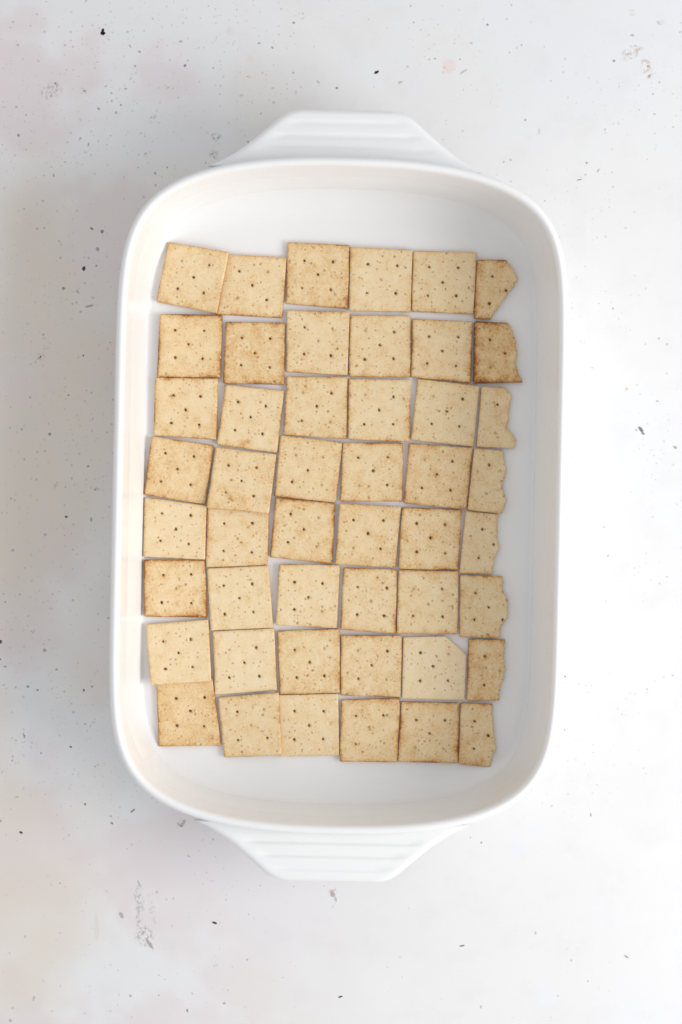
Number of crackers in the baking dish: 48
